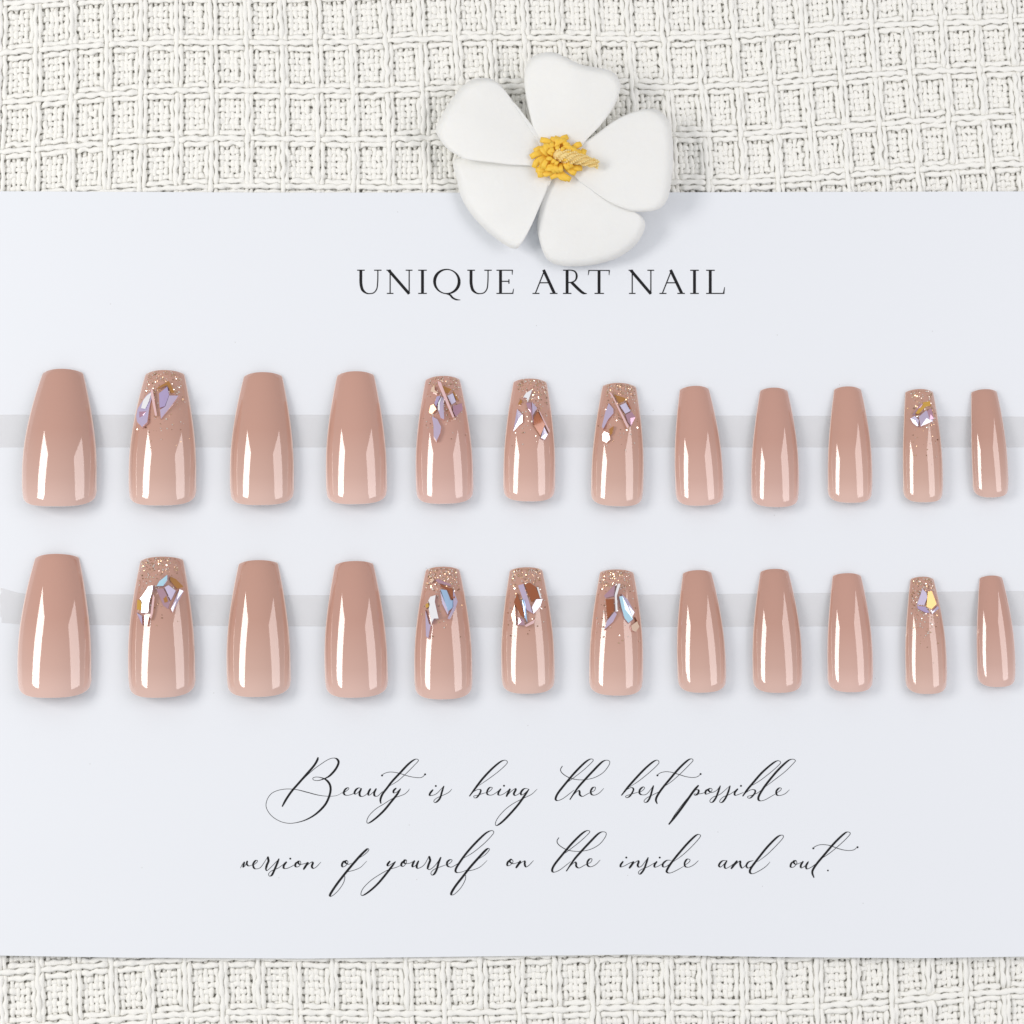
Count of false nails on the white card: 24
